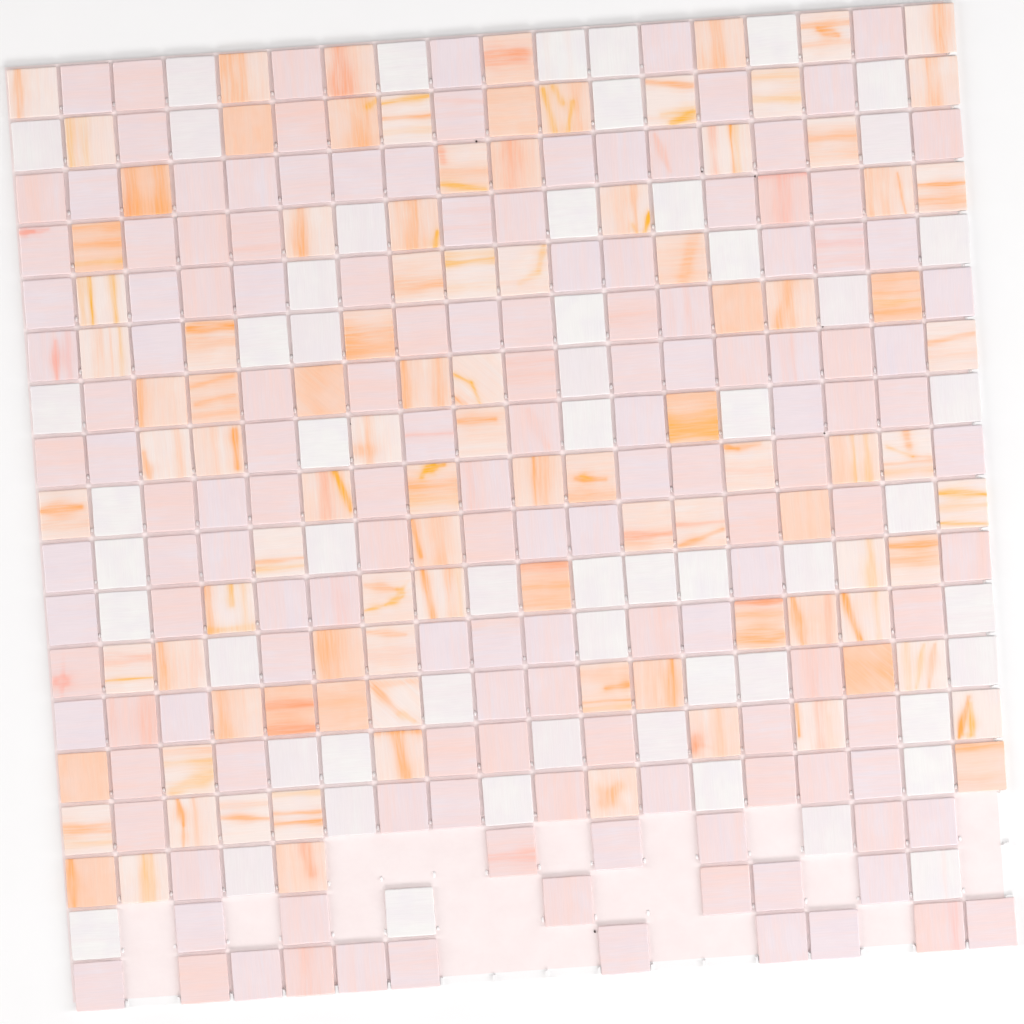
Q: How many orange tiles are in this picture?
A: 99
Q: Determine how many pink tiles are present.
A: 145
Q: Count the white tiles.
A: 57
